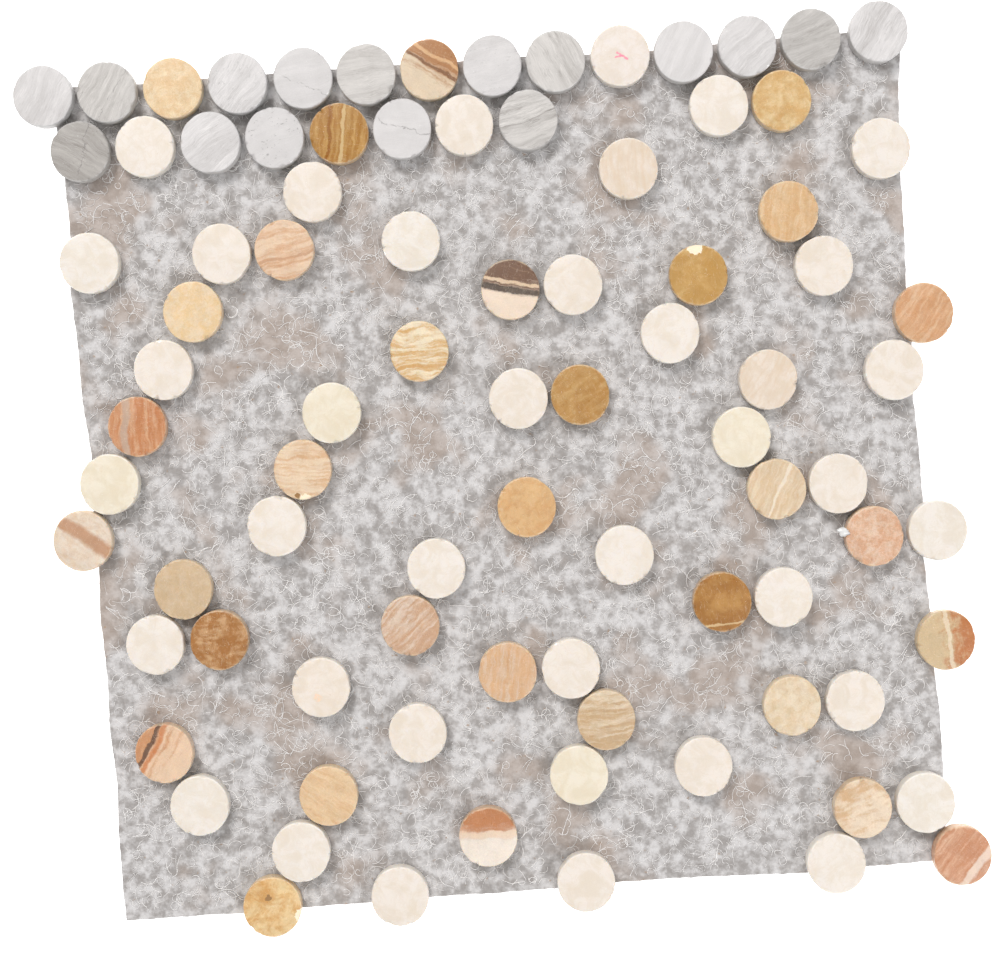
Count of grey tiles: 16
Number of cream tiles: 39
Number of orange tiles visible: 32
